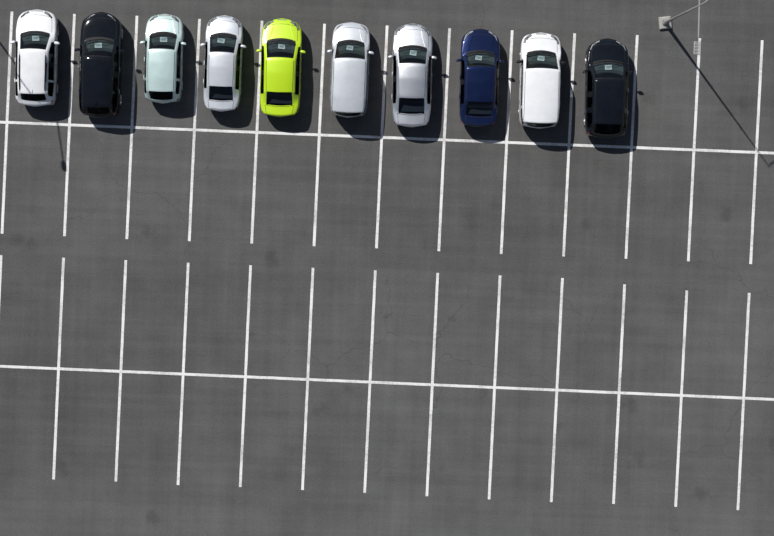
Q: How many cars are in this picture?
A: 10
